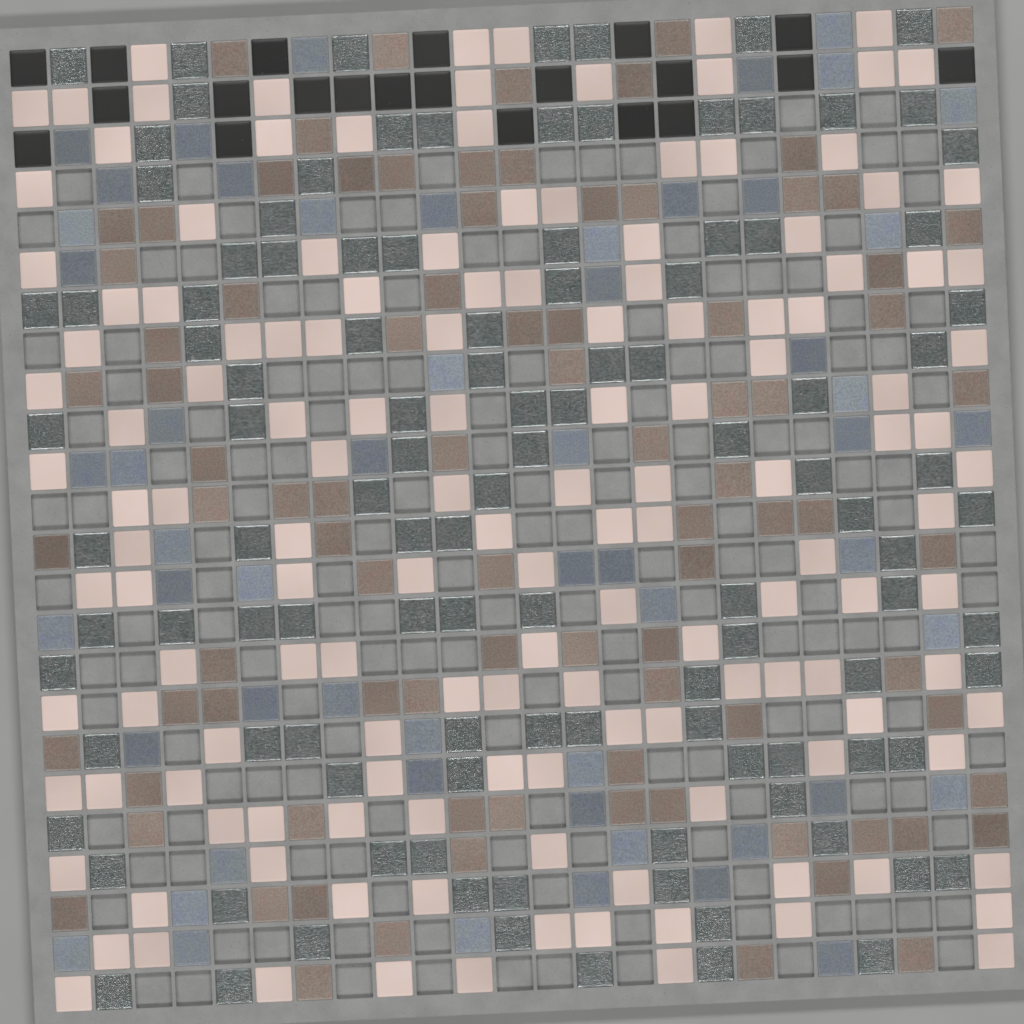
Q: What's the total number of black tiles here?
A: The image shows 21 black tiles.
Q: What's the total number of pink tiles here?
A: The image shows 144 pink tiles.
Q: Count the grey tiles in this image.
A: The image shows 112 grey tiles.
